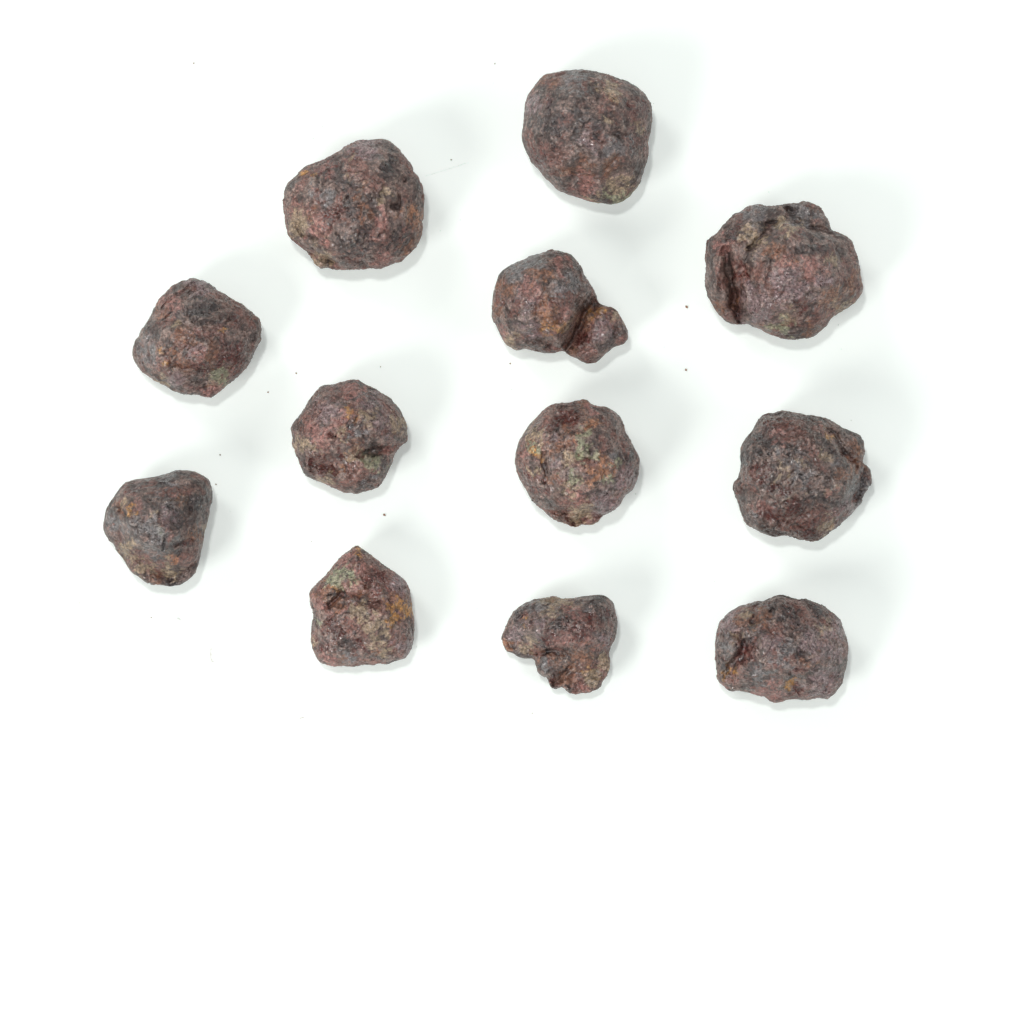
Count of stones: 12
